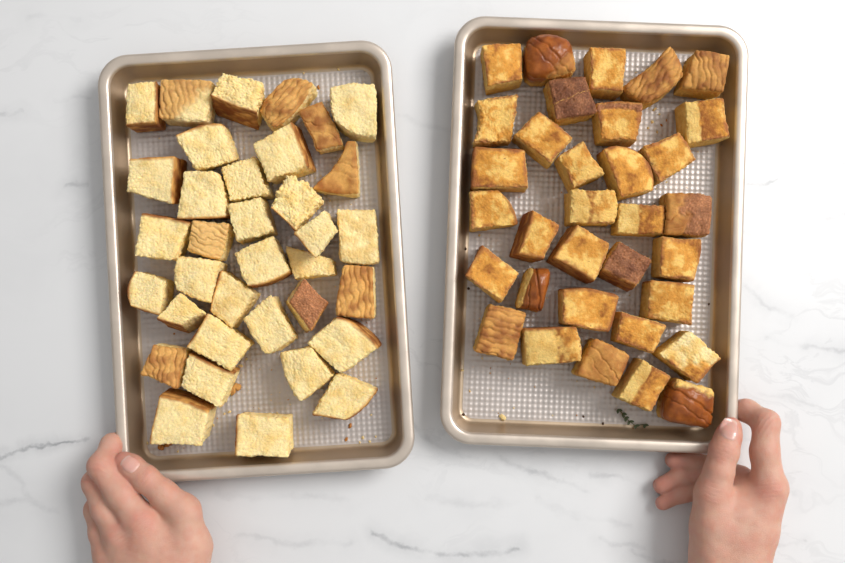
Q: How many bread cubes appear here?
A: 68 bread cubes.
